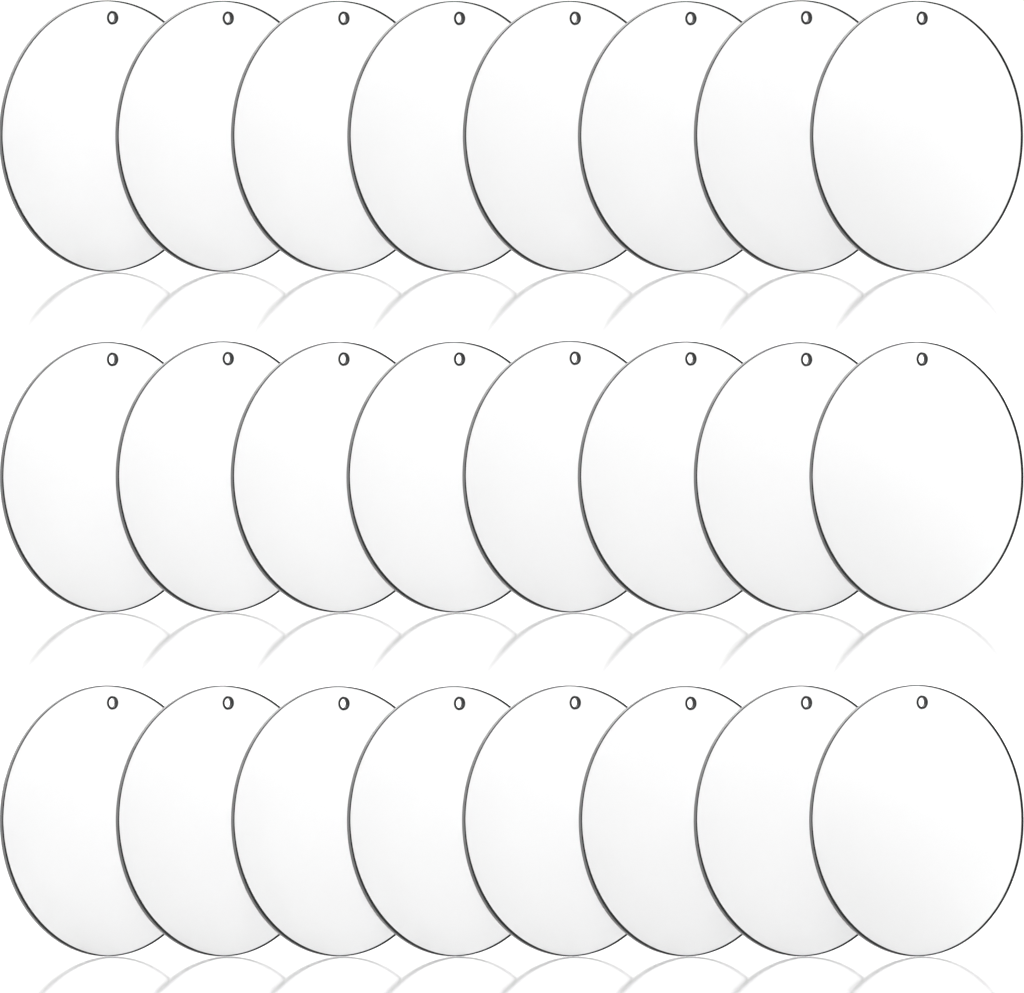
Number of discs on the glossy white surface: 24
